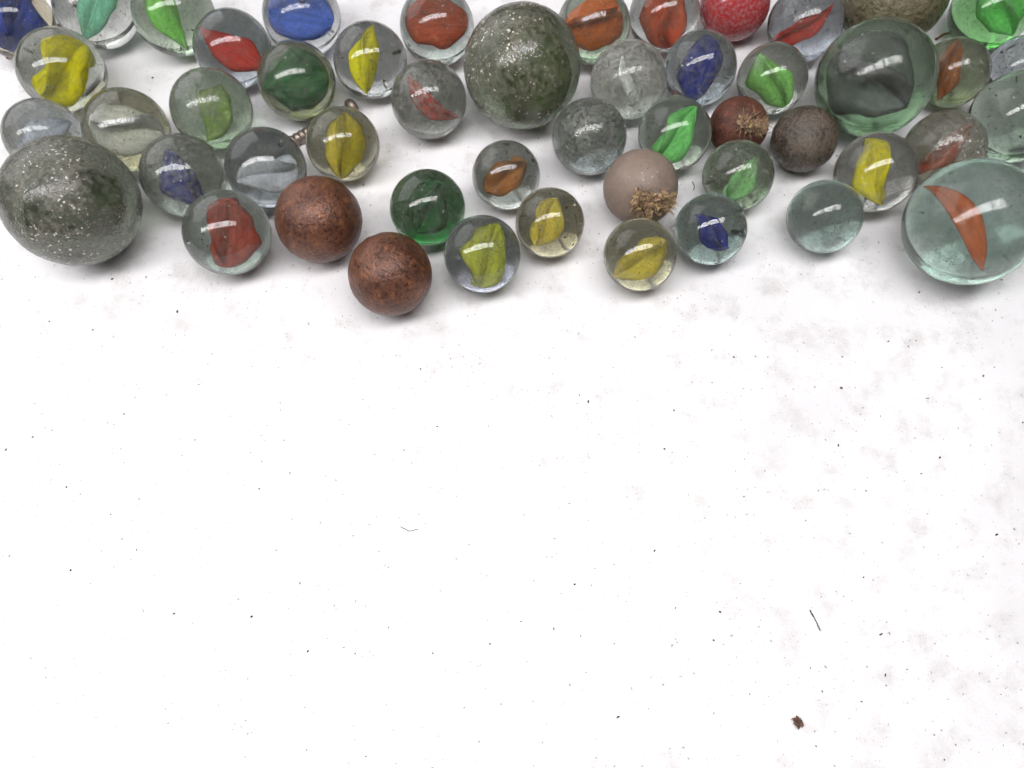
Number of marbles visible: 50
